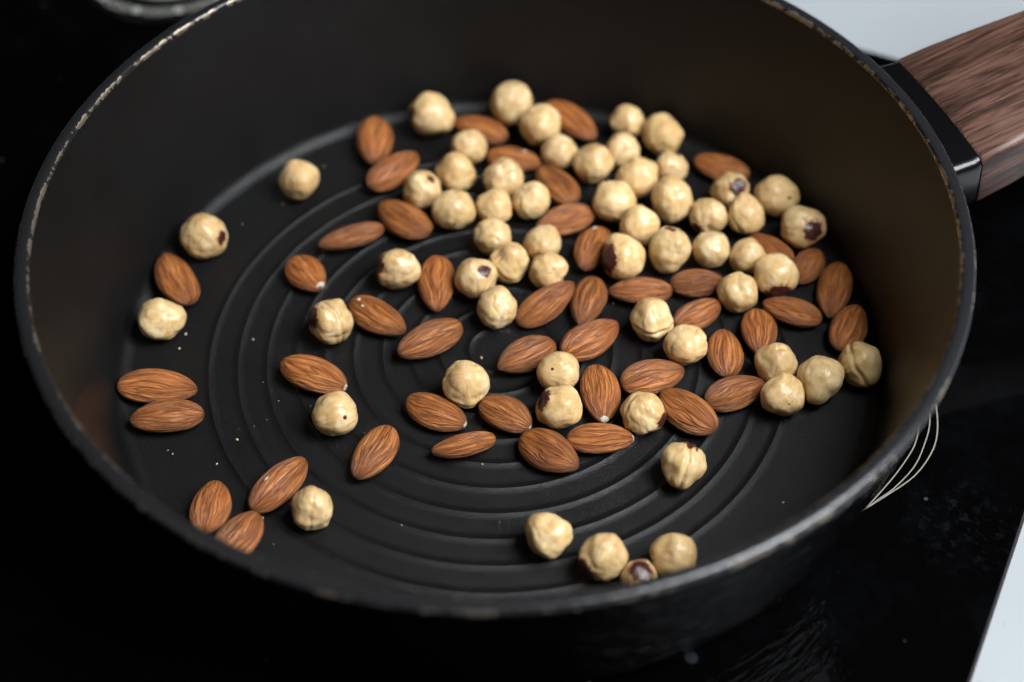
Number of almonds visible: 46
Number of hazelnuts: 59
